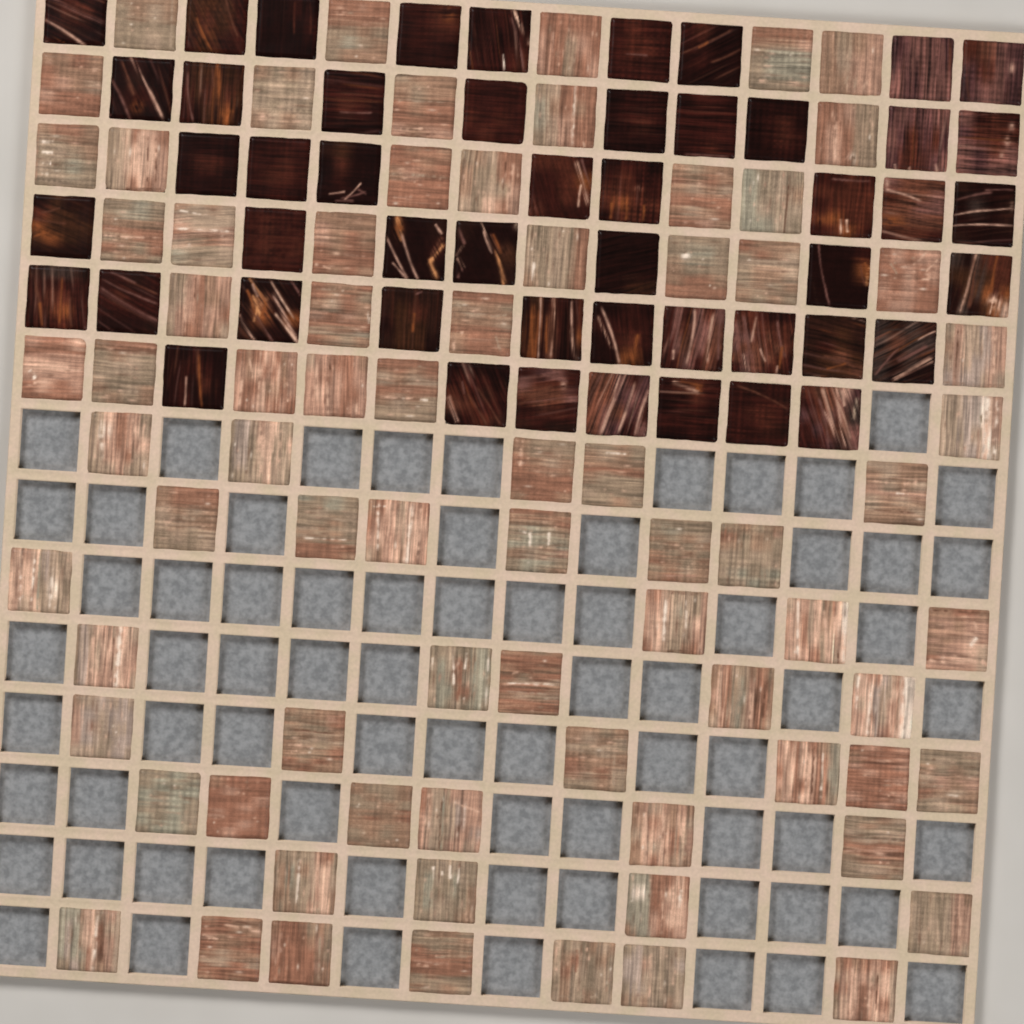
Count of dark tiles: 50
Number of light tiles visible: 76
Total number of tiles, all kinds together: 126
